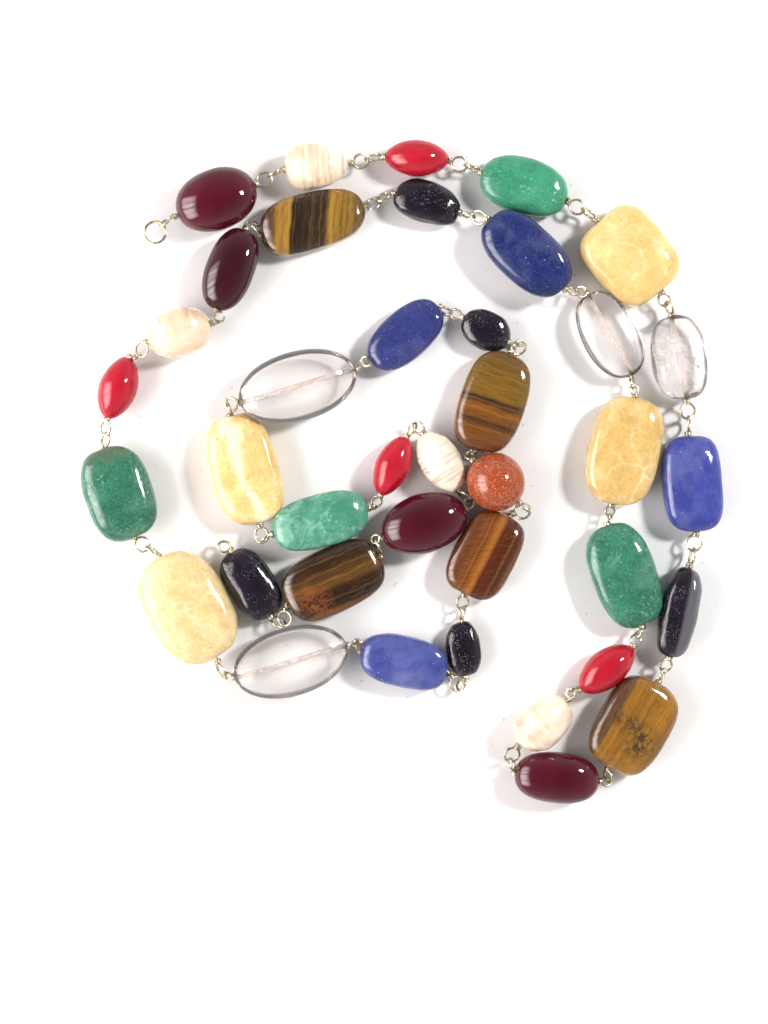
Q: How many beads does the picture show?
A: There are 39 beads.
